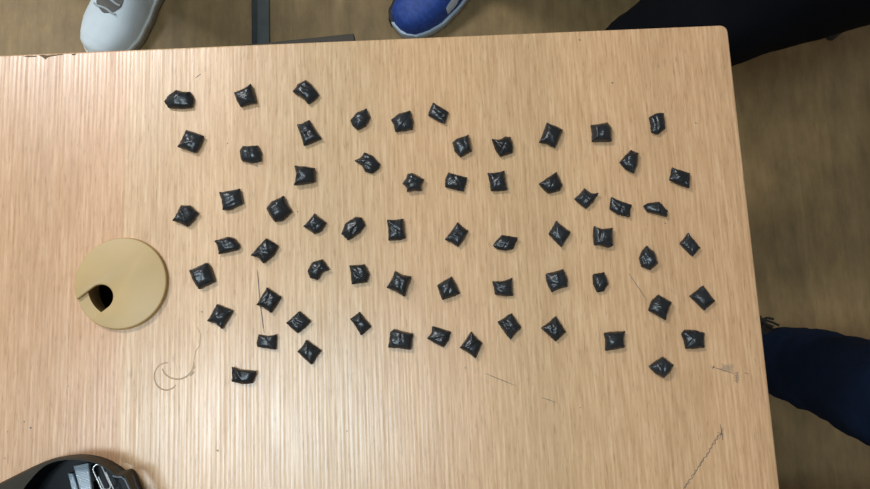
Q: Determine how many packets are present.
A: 64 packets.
